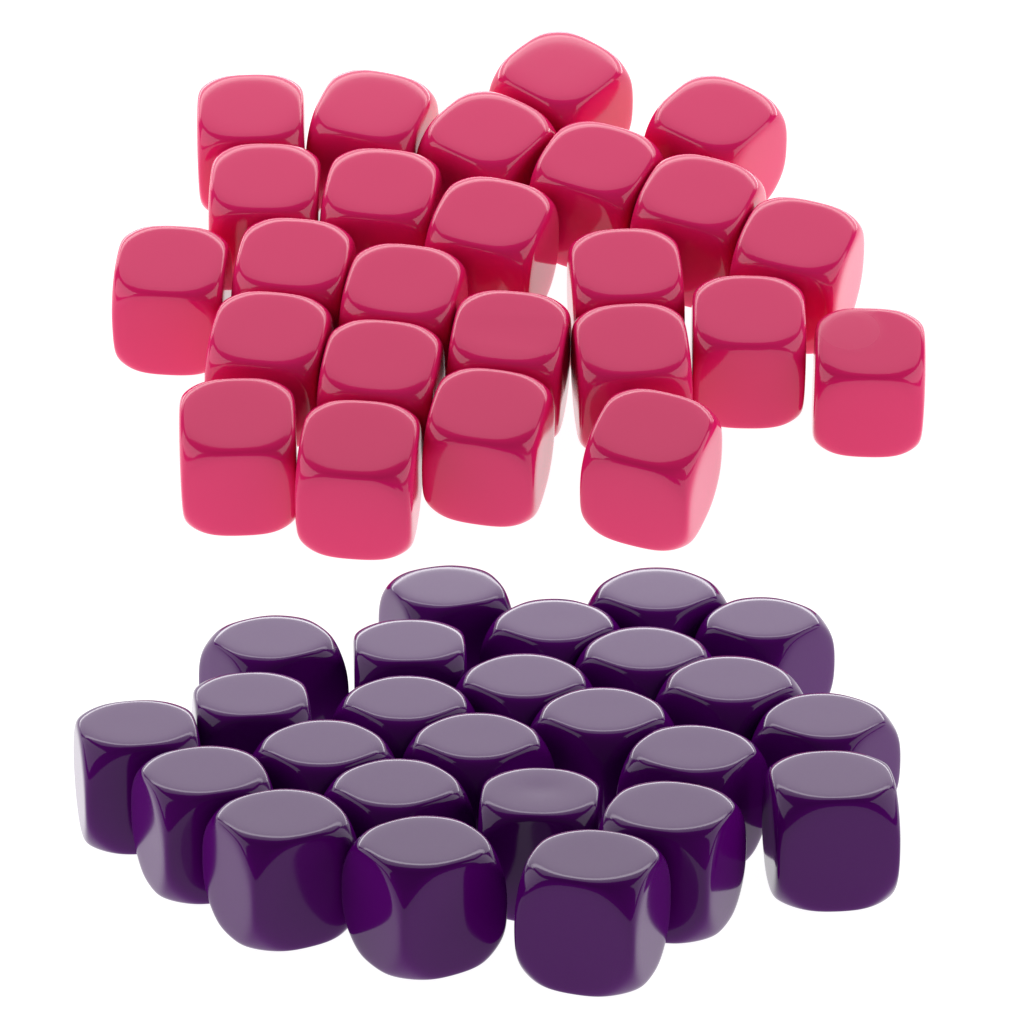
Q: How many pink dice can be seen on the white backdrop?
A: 25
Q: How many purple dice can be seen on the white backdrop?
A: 25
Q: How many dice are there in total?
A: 50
